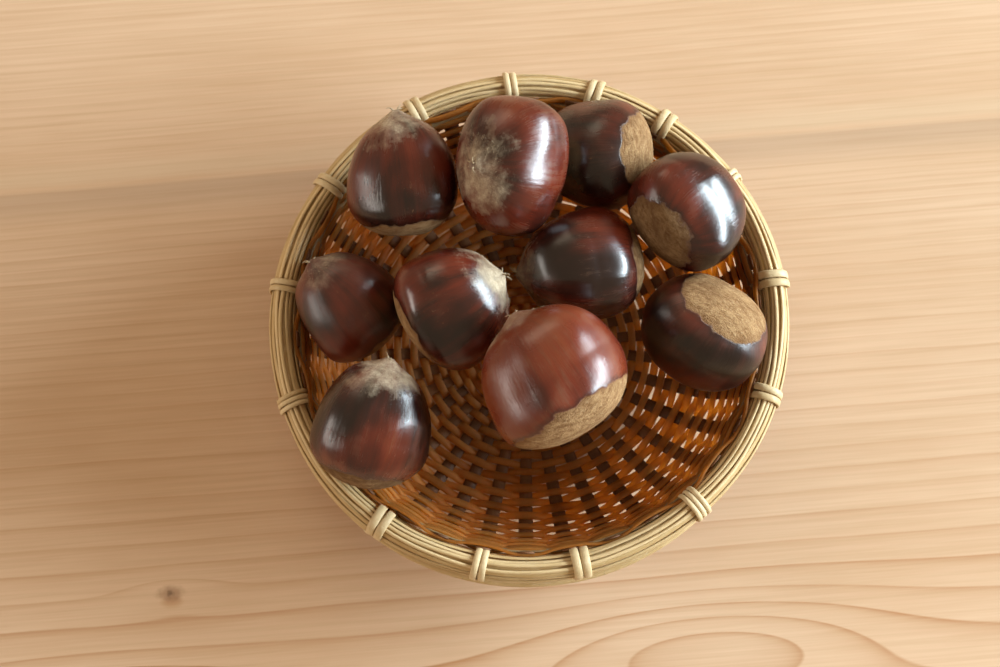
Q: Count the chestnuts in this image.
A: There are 10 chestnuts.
